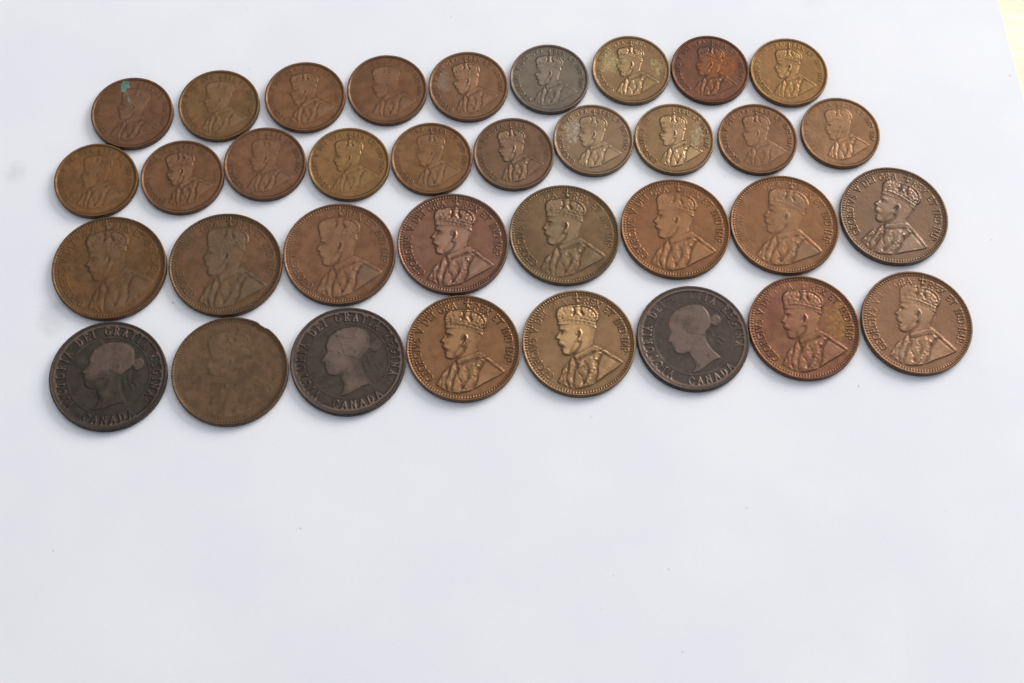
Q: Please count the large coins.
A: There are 16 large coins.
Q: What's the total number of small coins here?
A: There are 19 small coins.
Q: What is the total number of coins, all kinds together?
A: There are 35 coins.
